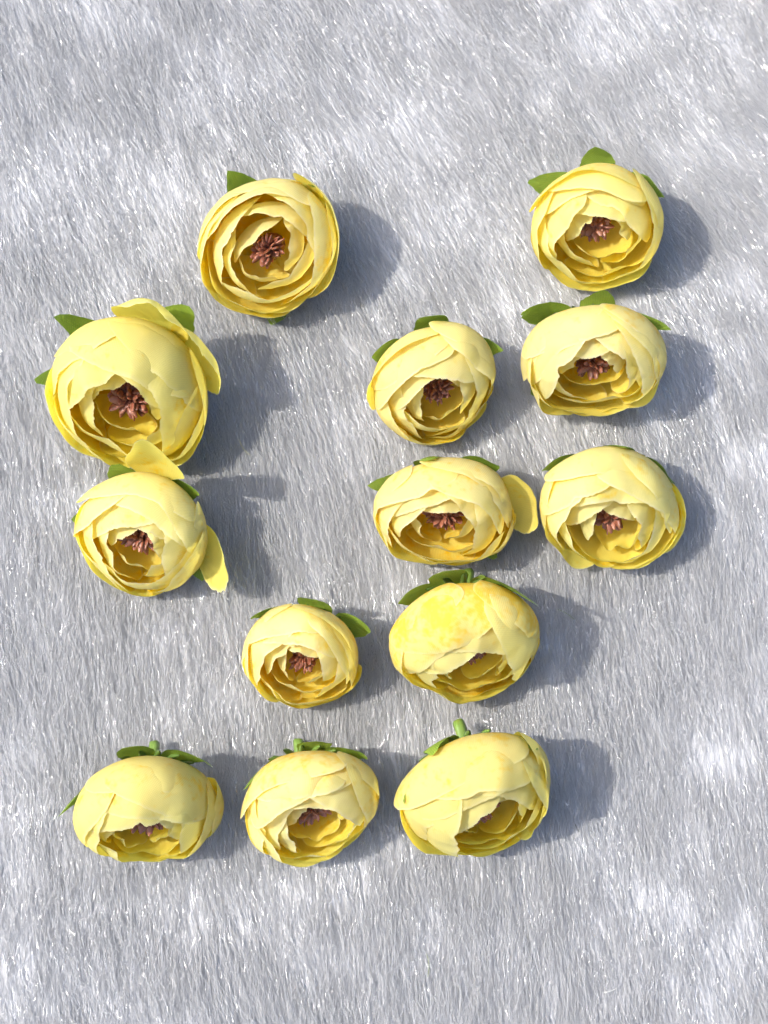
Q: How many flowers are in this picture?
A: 13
